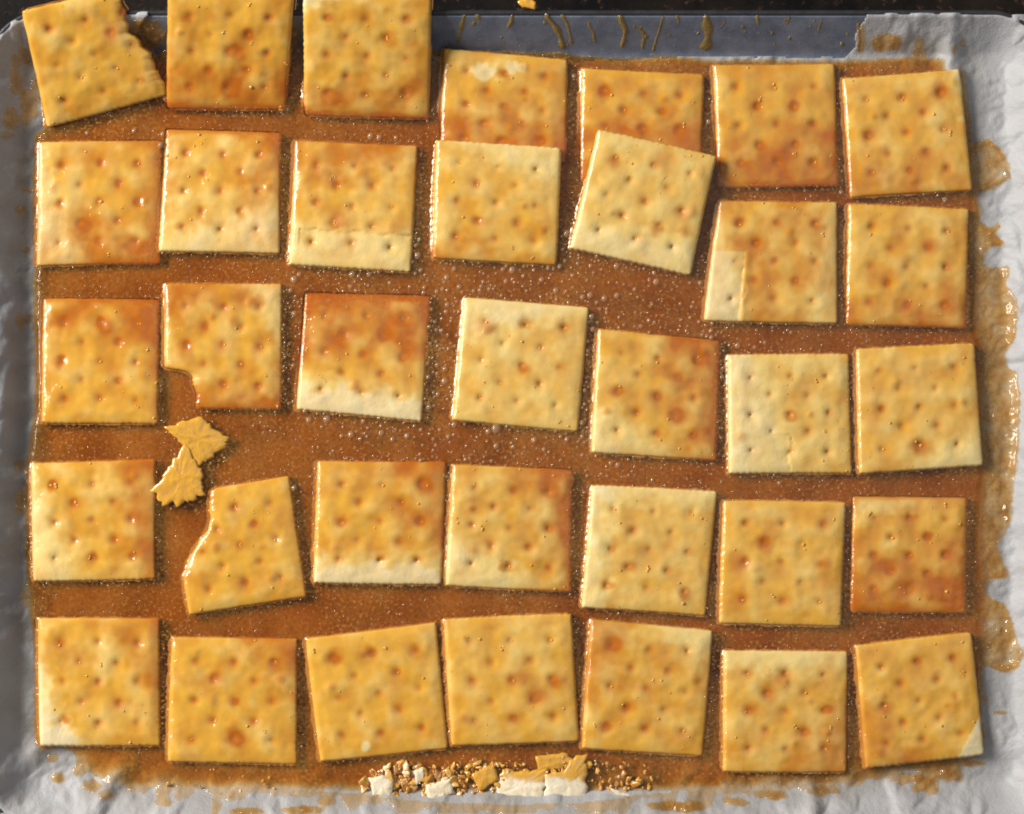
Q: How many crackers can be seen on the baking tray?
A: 35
